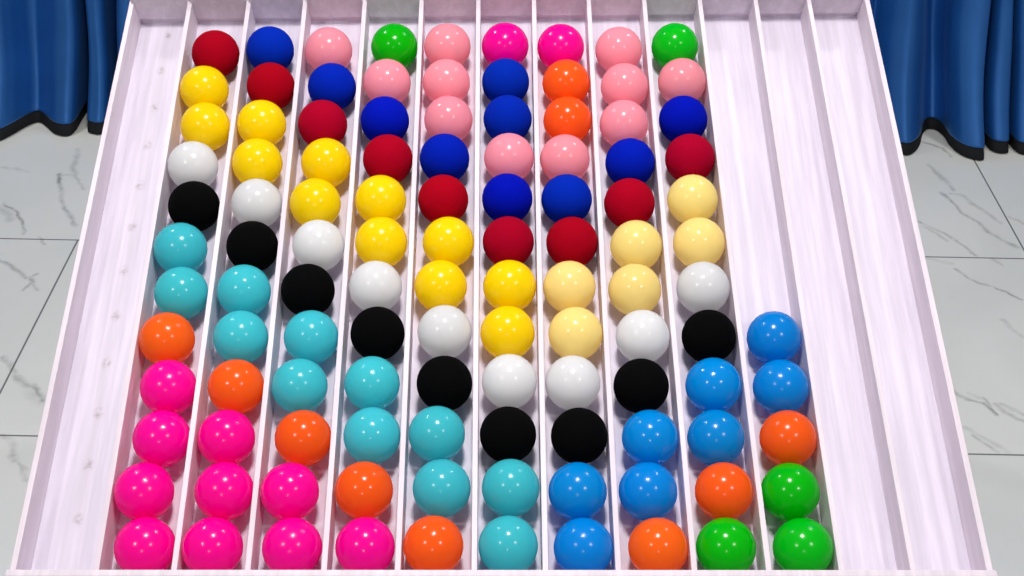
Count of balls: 113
